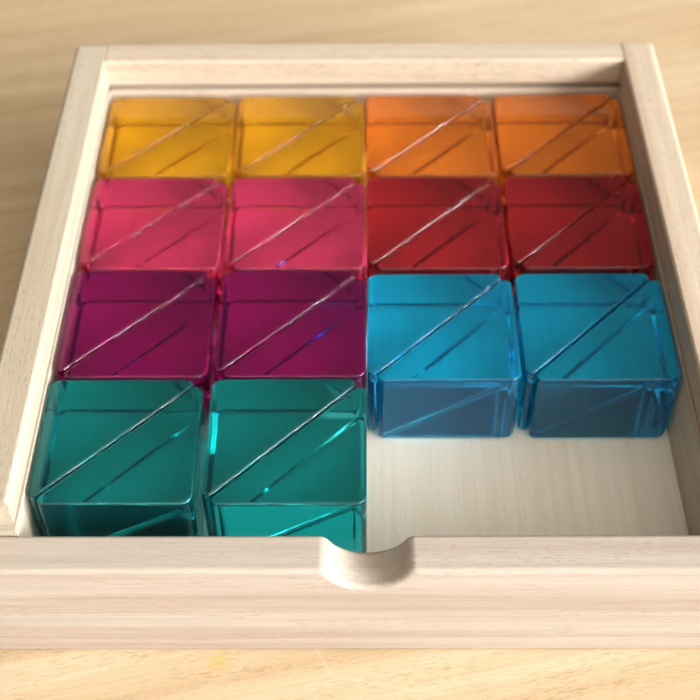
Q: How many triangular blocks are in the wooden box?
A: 28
